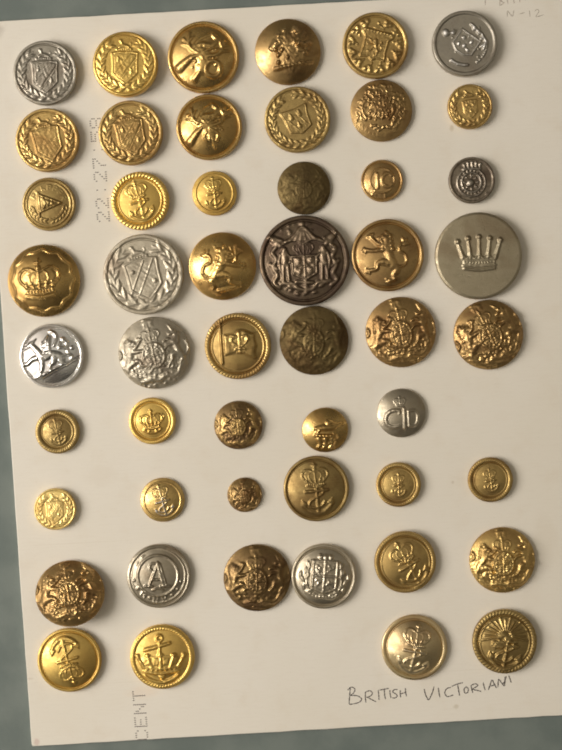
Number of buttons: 51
